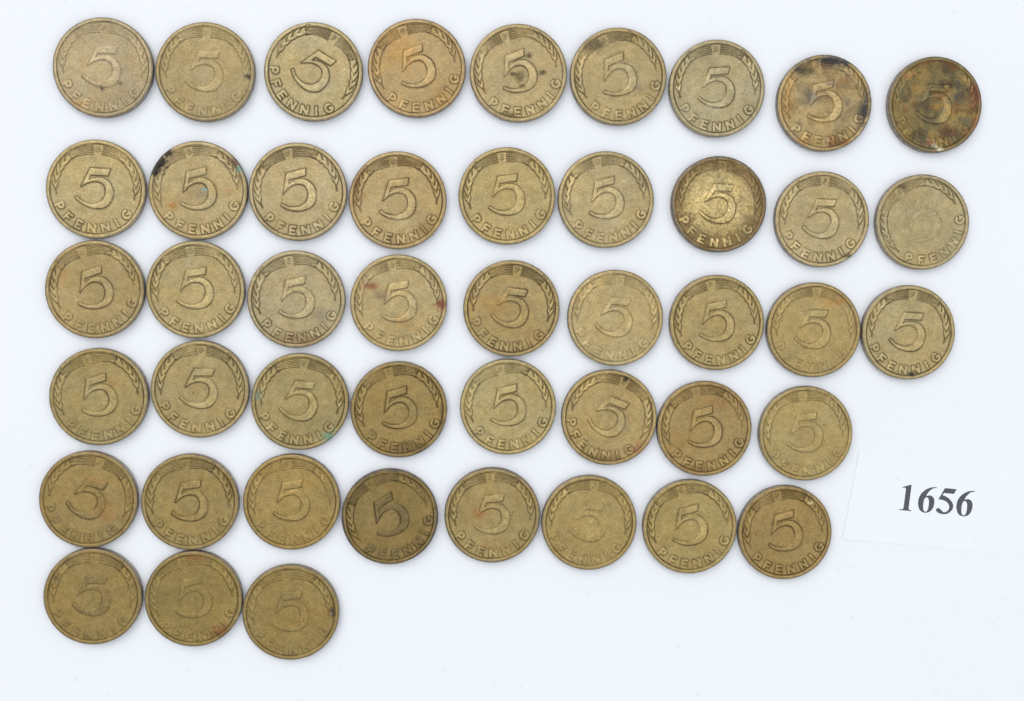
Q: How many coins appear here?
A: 46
